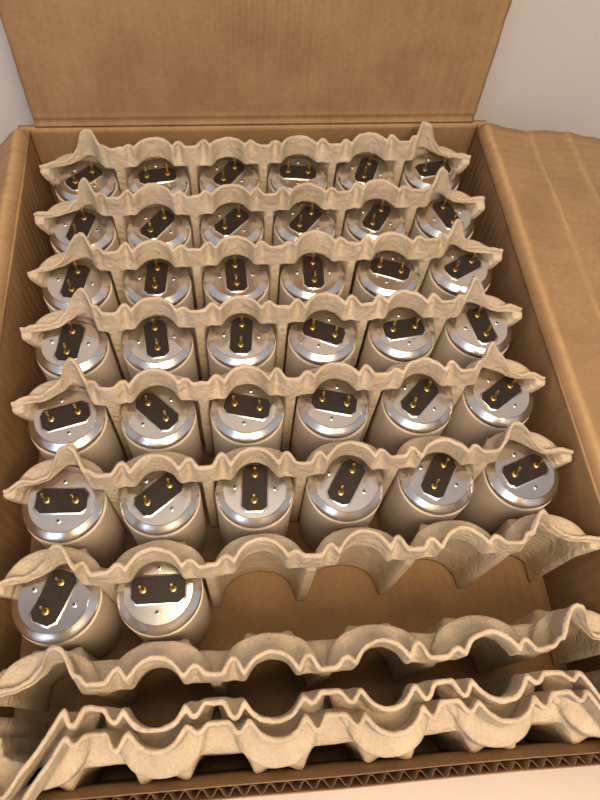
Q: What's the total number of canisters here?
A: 38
